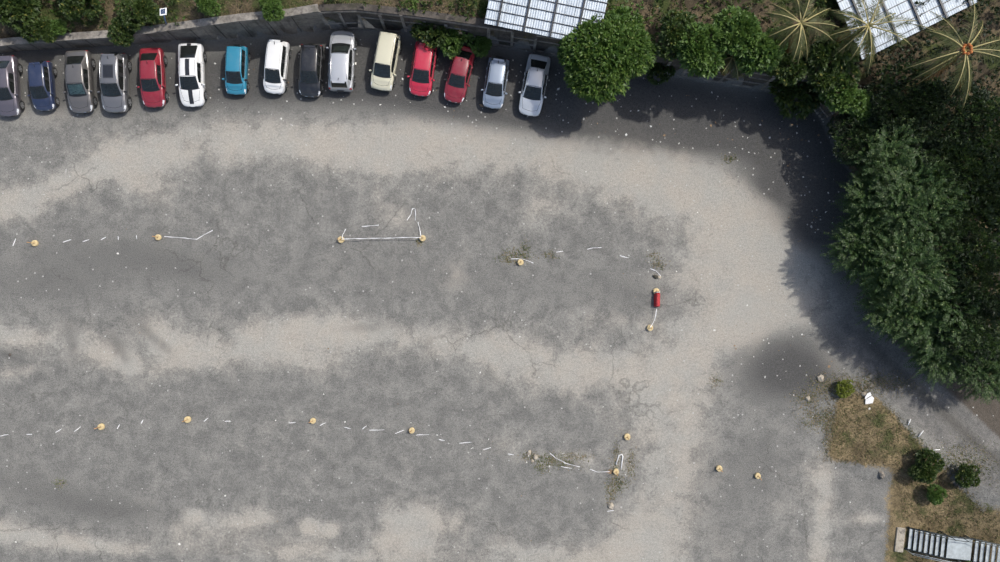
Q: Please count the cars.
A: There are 15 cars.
